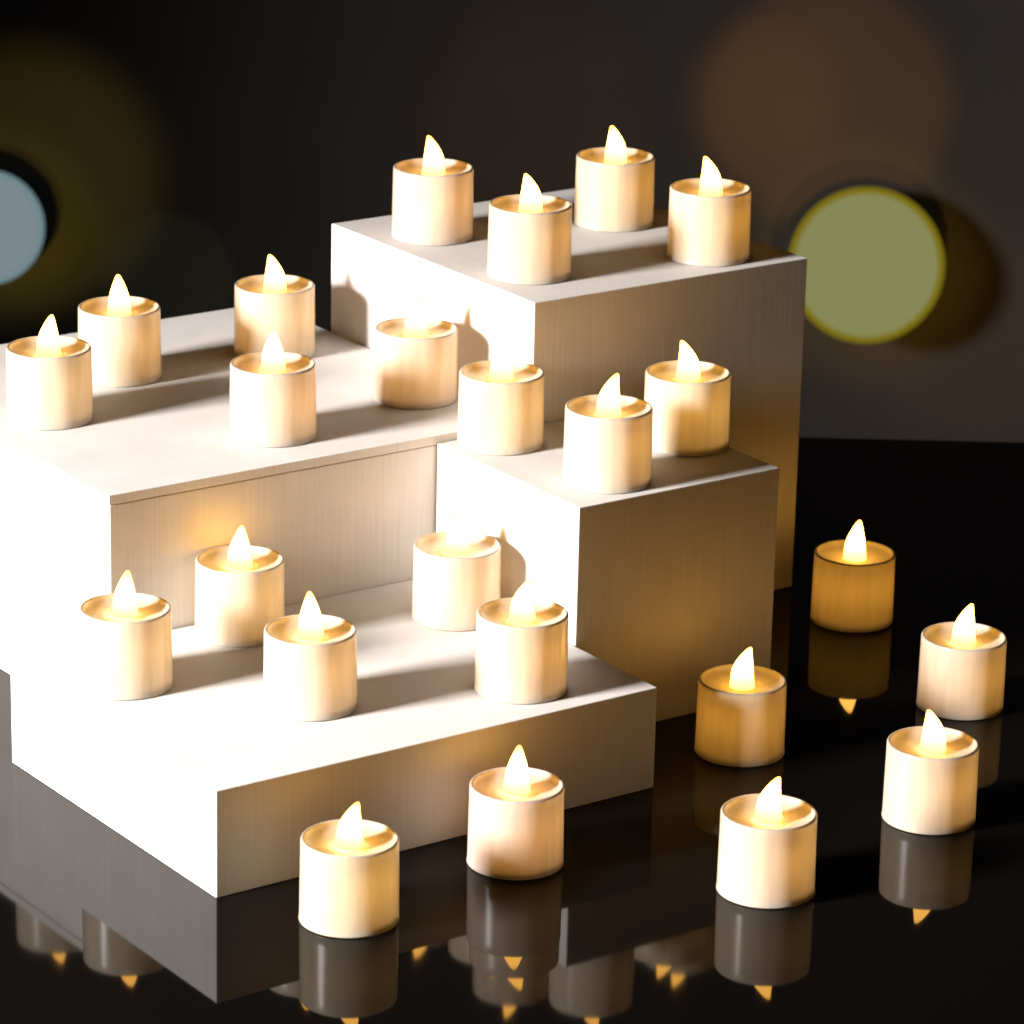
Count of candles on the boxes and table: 24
